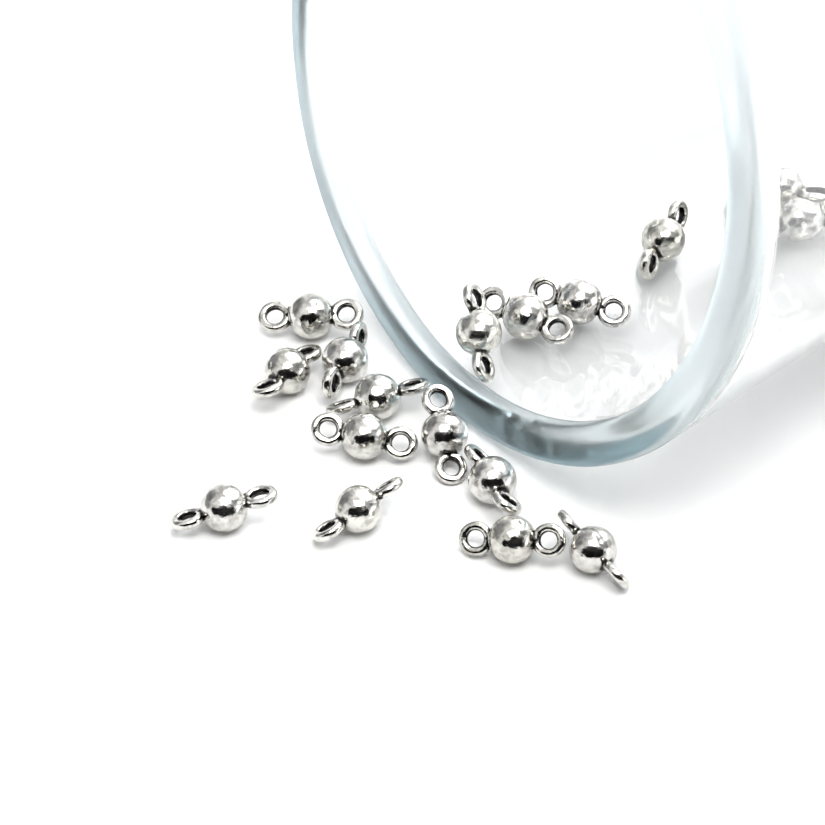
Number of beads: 17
